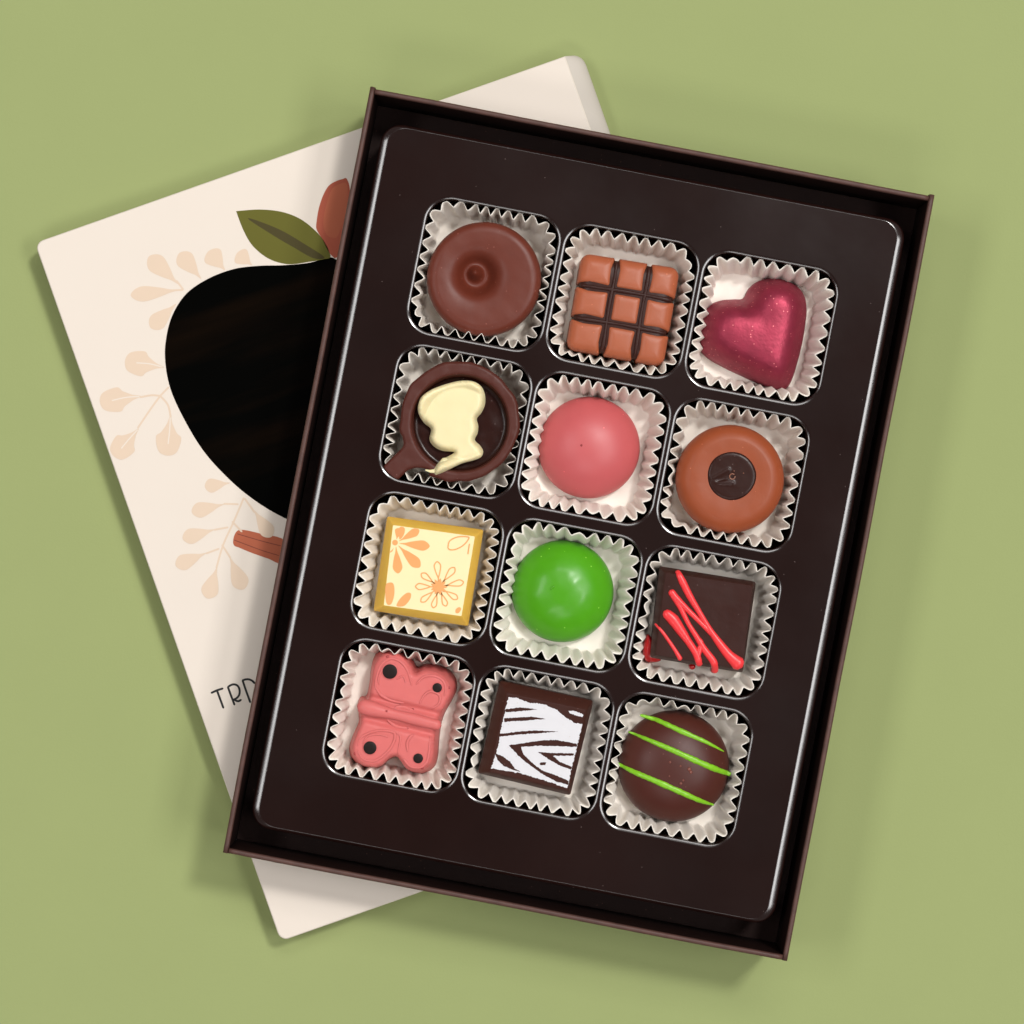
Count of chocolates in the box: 12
